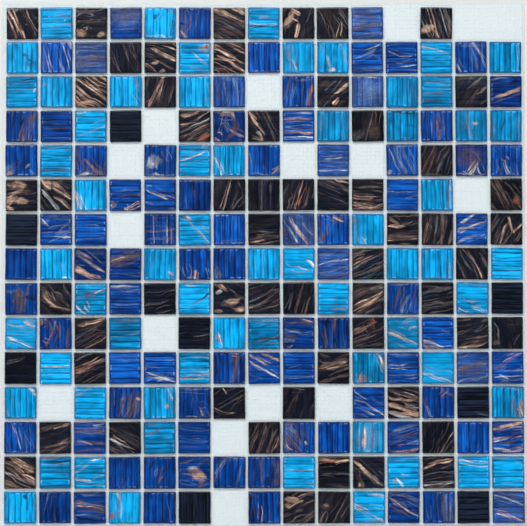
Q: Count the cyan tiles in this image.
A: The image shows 62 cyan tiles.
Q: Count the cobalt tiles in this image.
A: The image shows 82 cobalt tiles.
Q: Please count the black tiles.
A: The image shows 65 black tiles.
